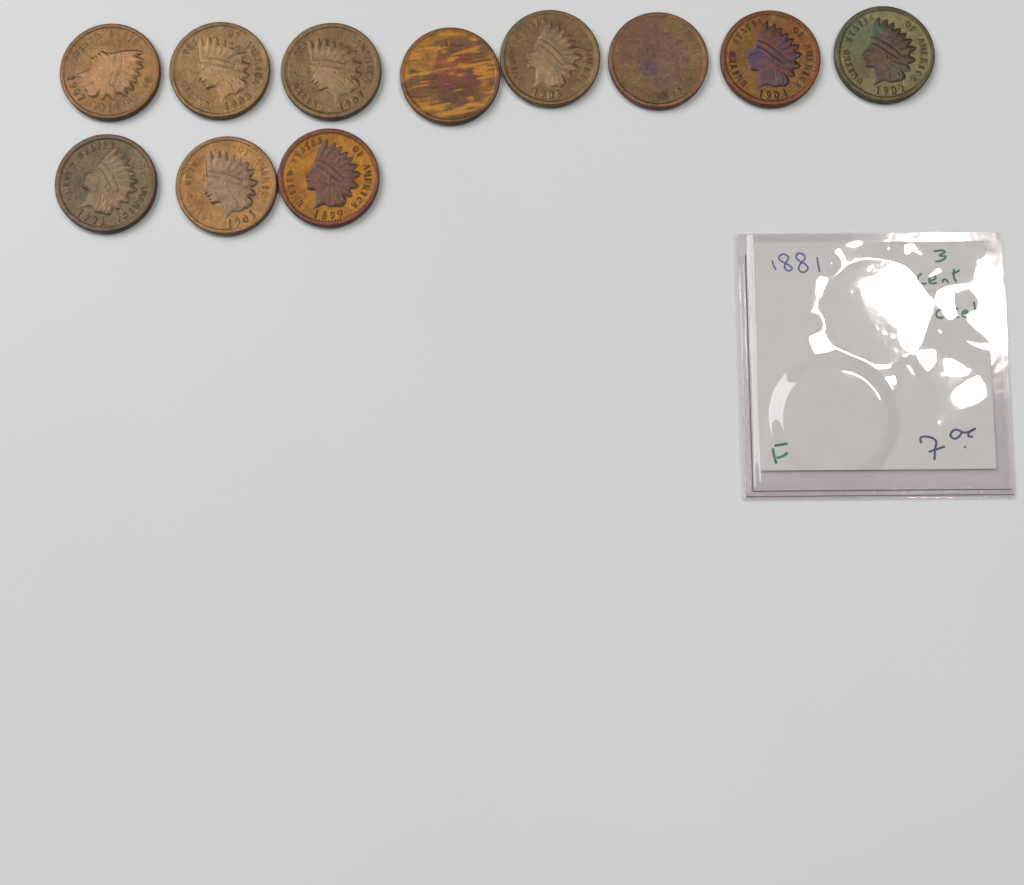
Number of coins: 11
